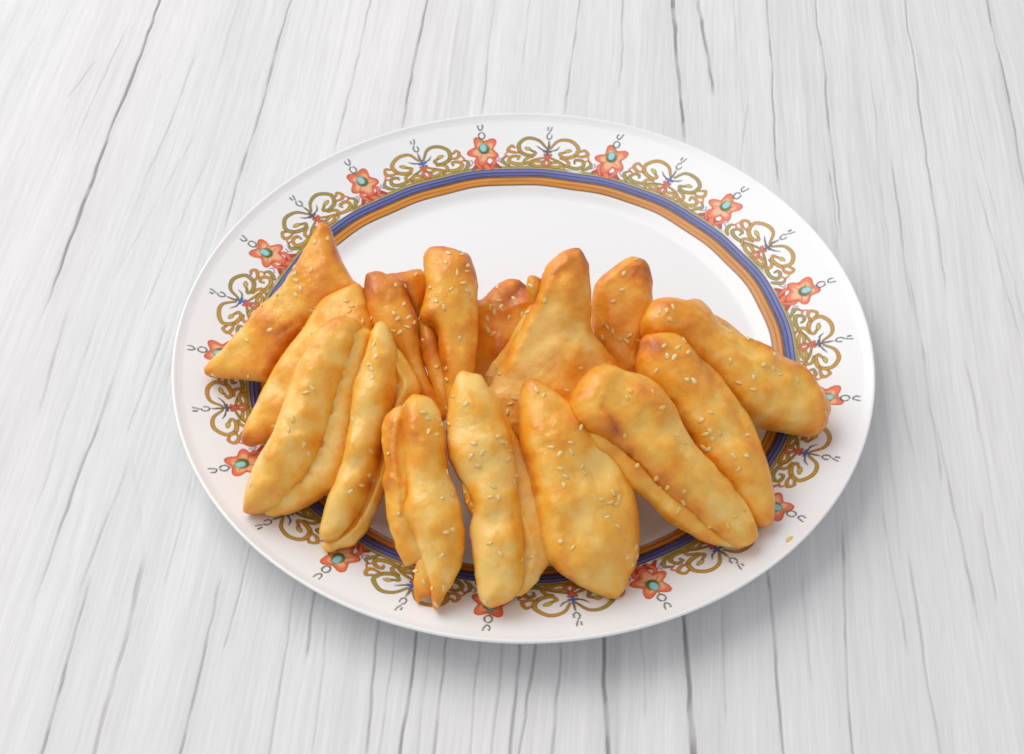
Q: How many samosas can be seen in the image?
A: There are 15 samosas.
